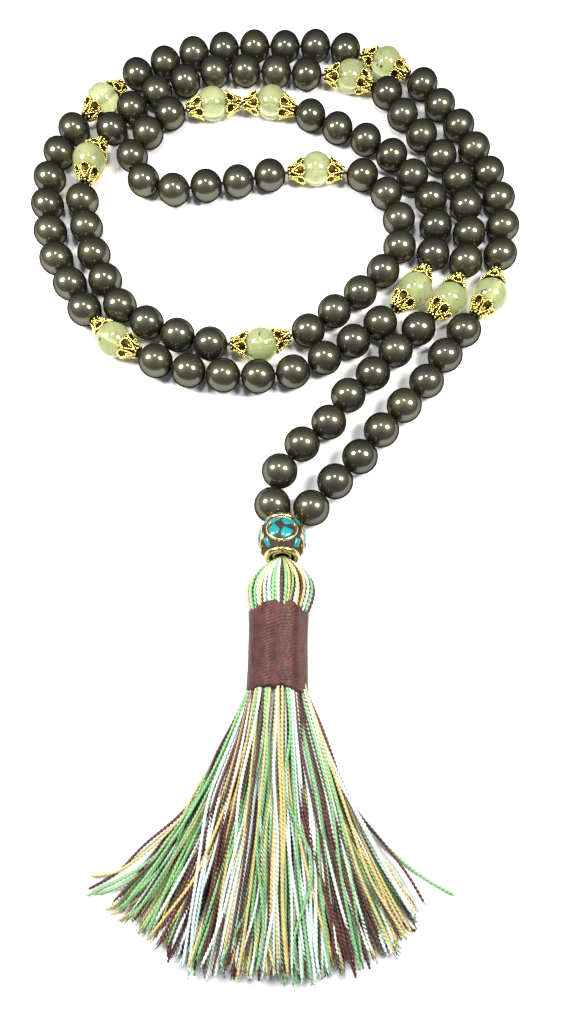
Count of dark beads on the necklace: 96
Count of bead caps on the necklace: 24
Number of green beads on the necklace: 12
